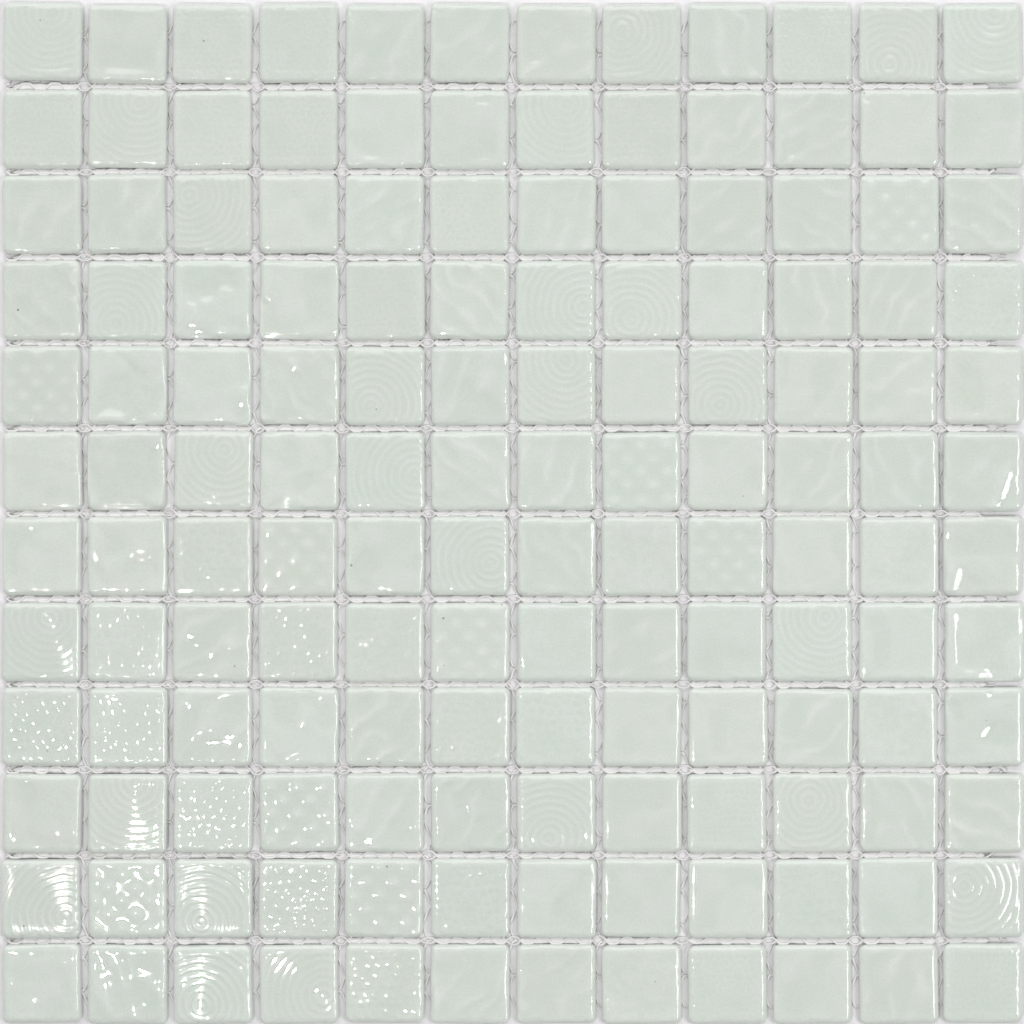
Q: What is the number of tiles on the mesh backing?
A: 144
